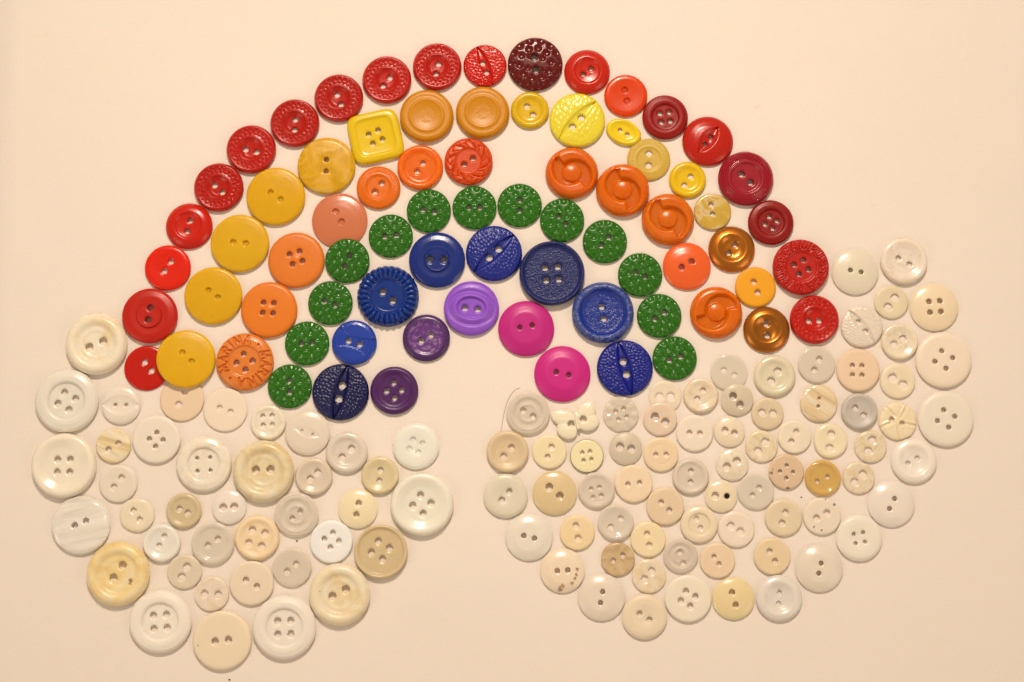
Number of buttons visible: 183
